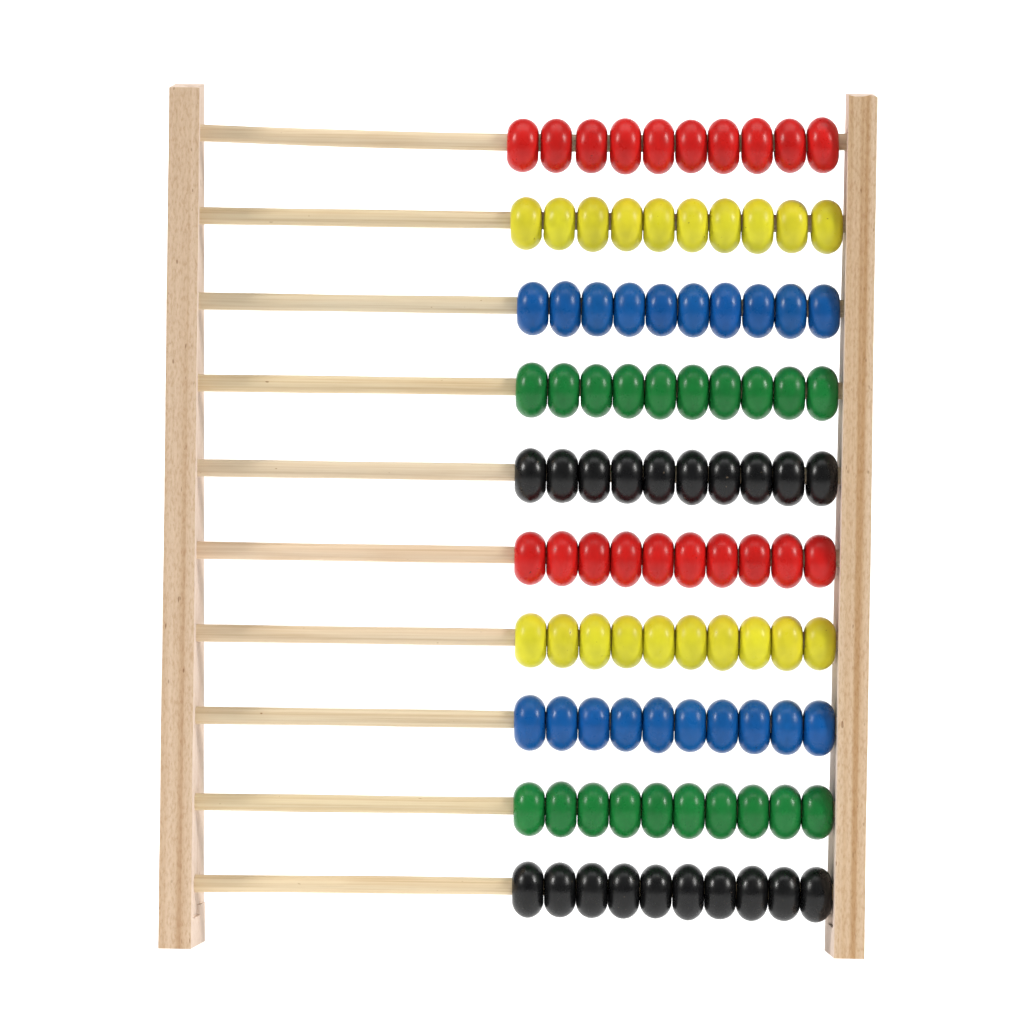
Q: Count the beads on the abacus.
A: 100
